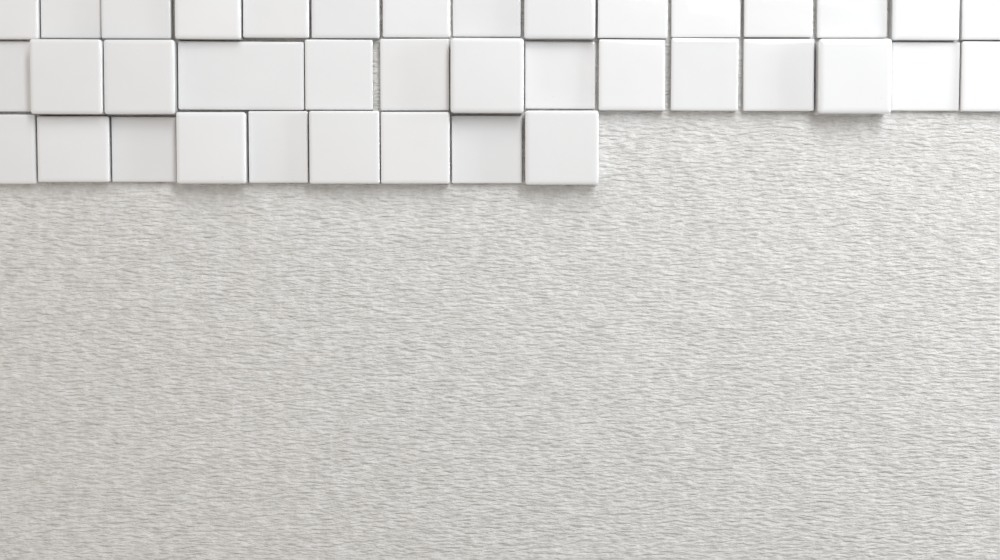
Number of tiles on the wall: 38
